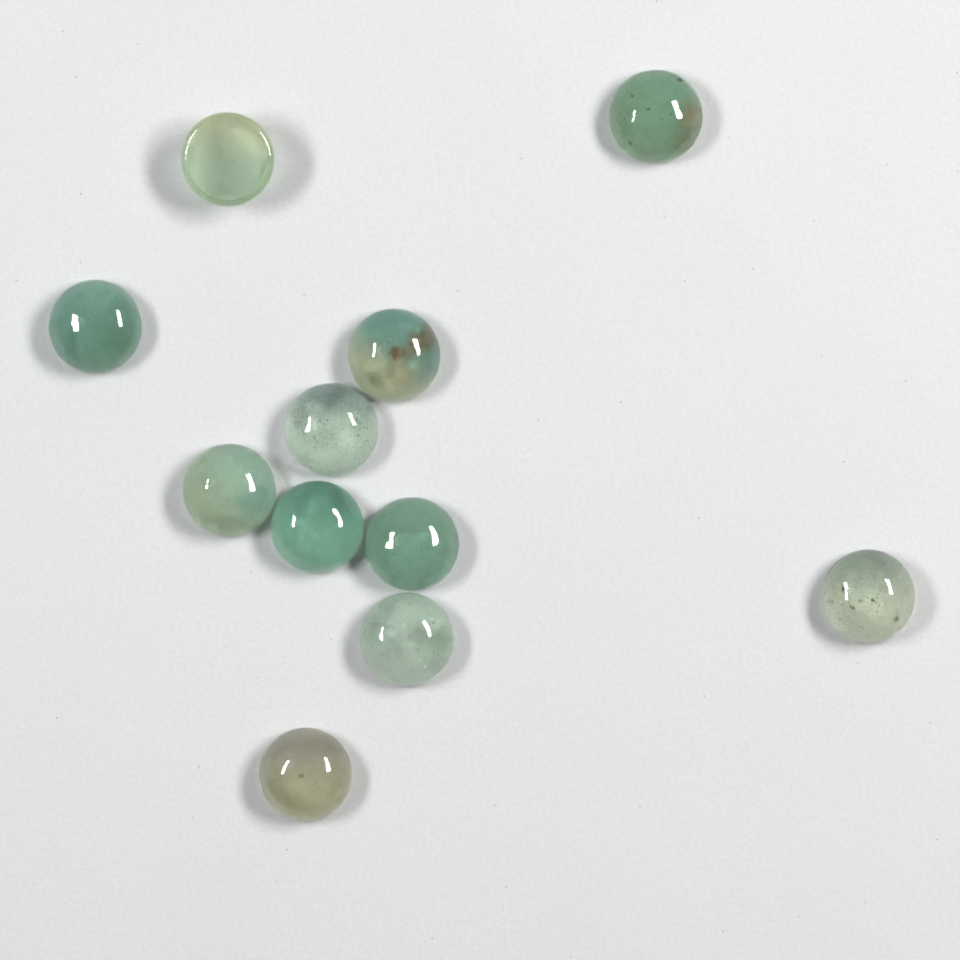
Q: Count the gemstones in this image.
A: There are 11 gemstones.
